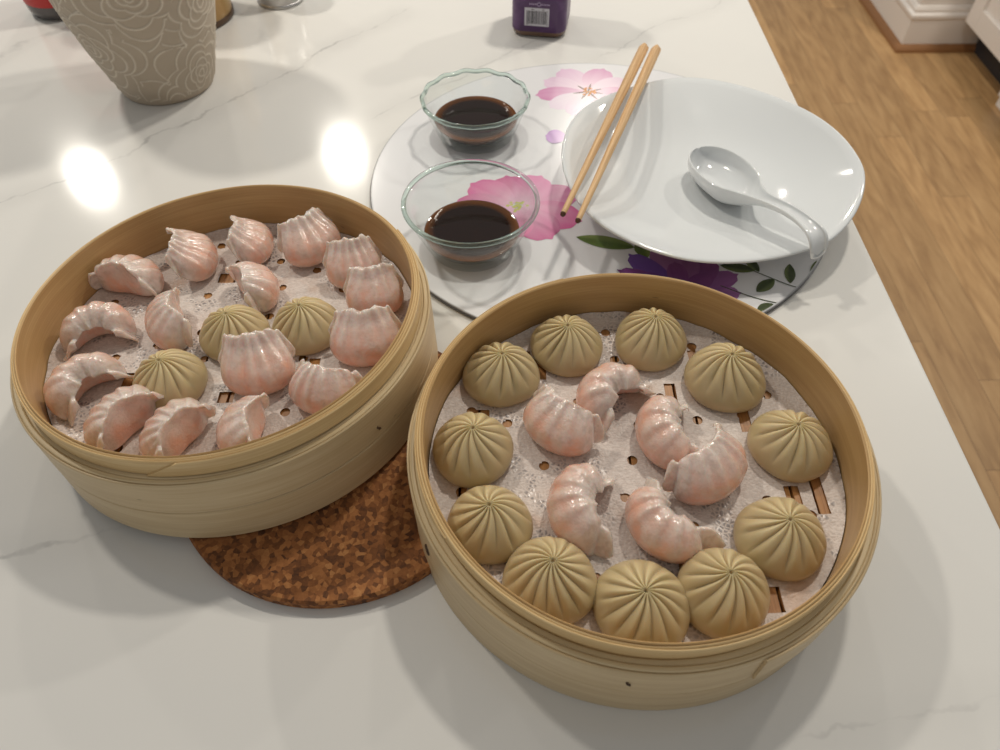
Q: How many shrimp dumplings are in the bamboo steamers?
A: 22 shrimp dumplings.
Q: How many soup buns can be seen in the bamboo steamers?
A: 14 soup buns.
